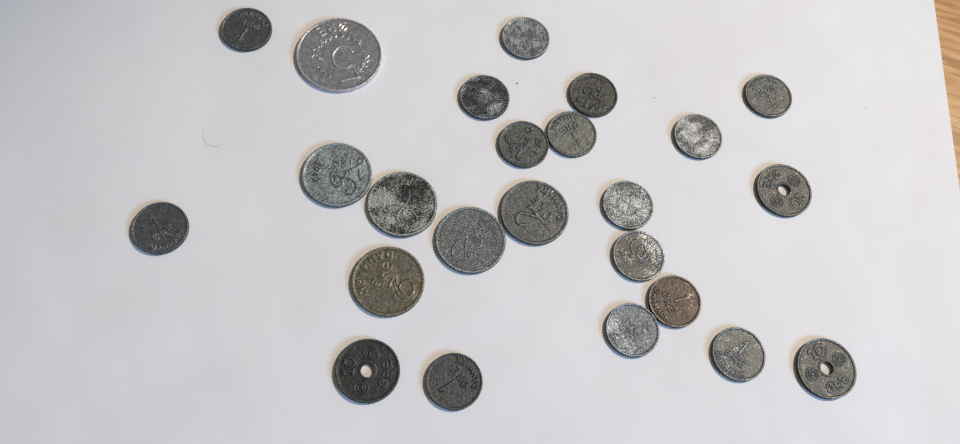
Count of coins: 24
